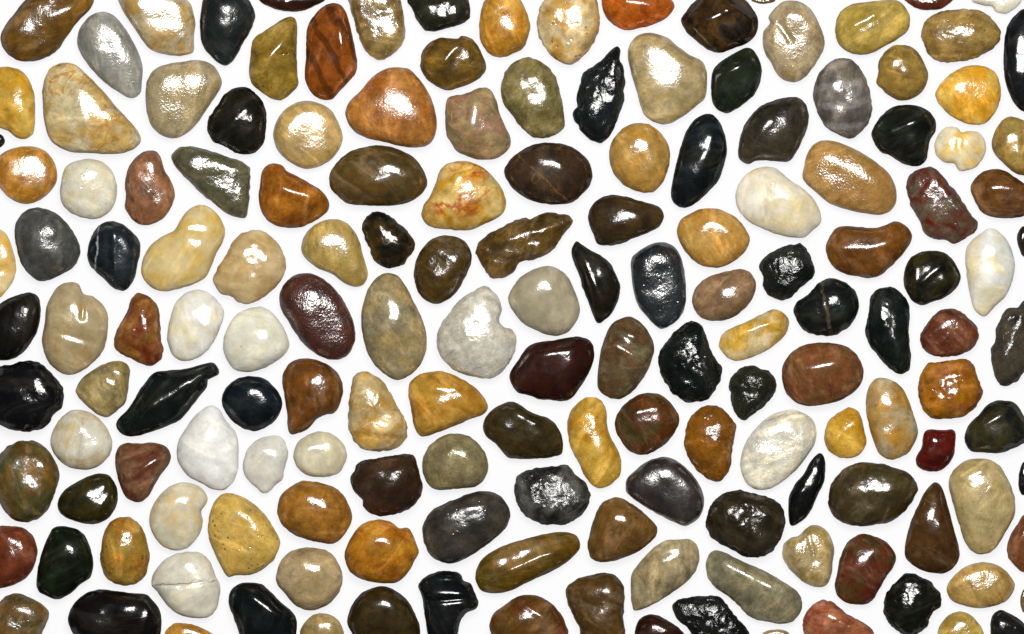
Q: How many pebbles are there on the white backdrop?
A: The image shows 161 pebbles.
